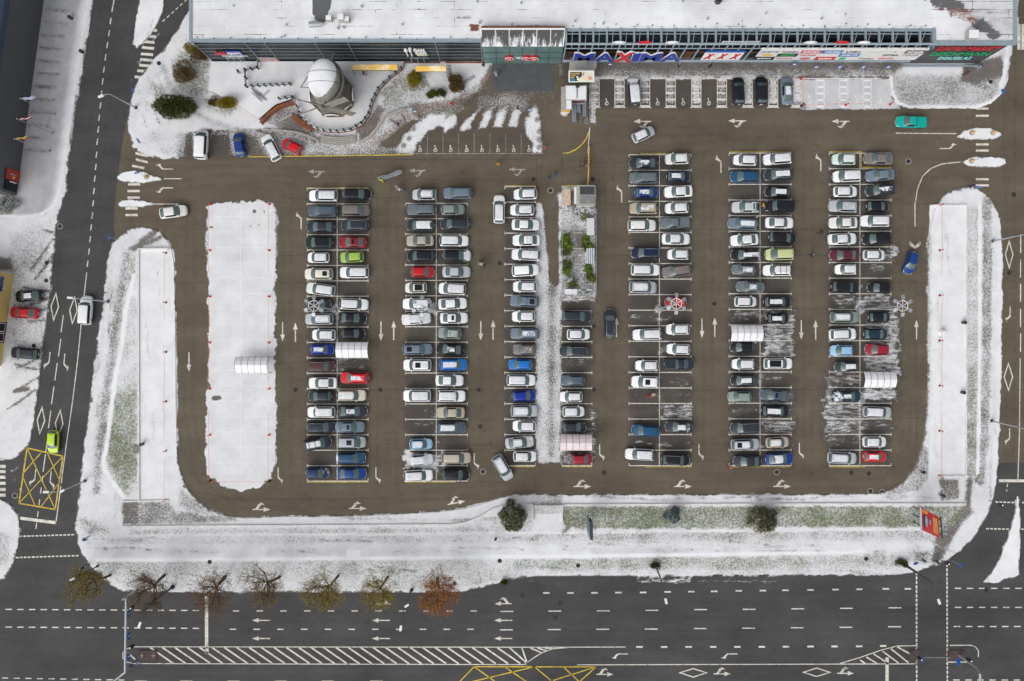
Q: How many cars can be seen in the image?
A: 200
